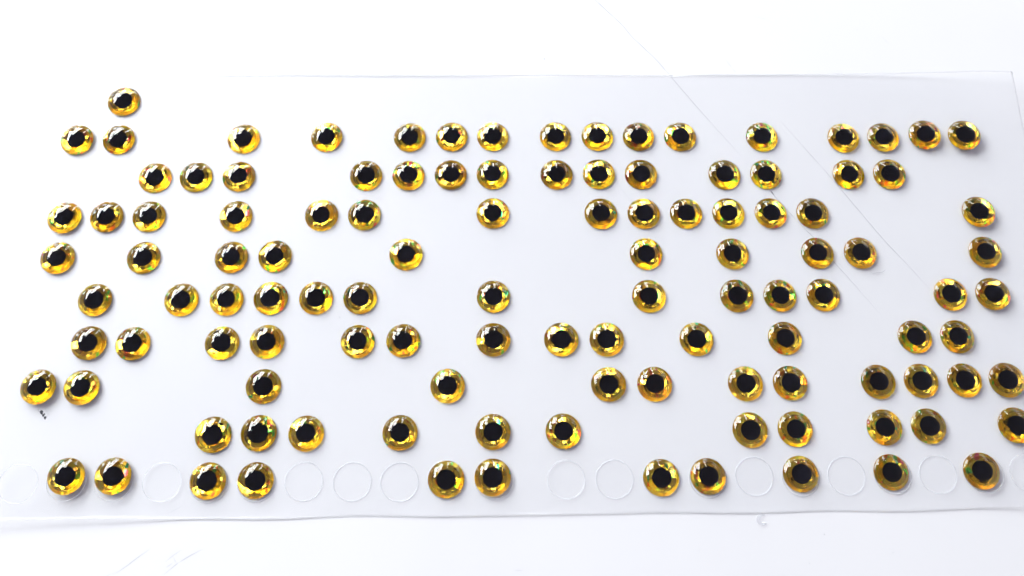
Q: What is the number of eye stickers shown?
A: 115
